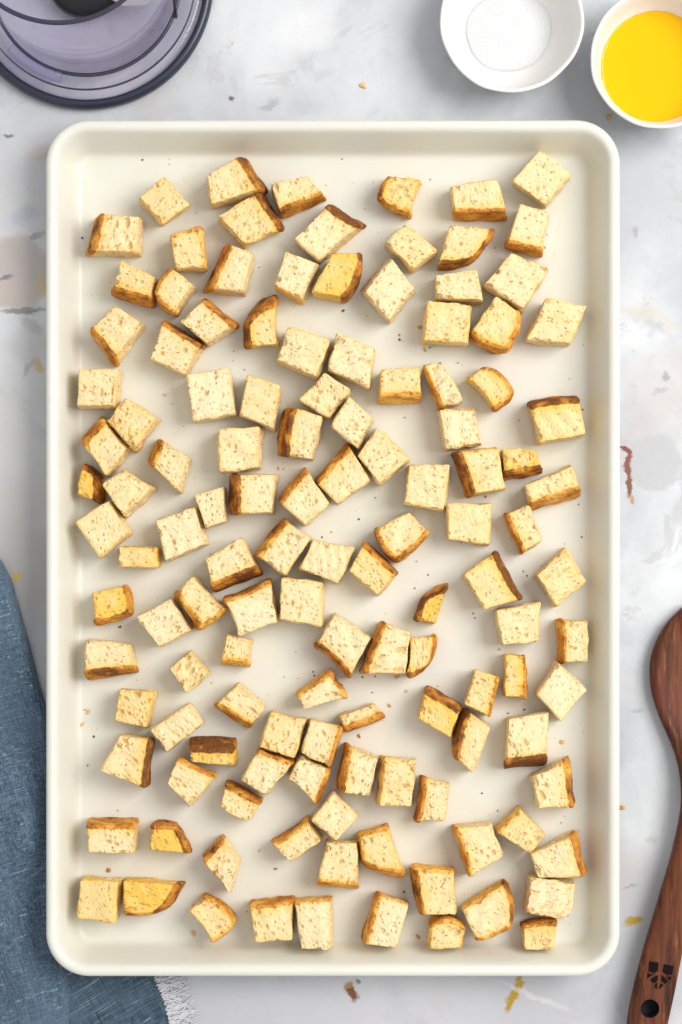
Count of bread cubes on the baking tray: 126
